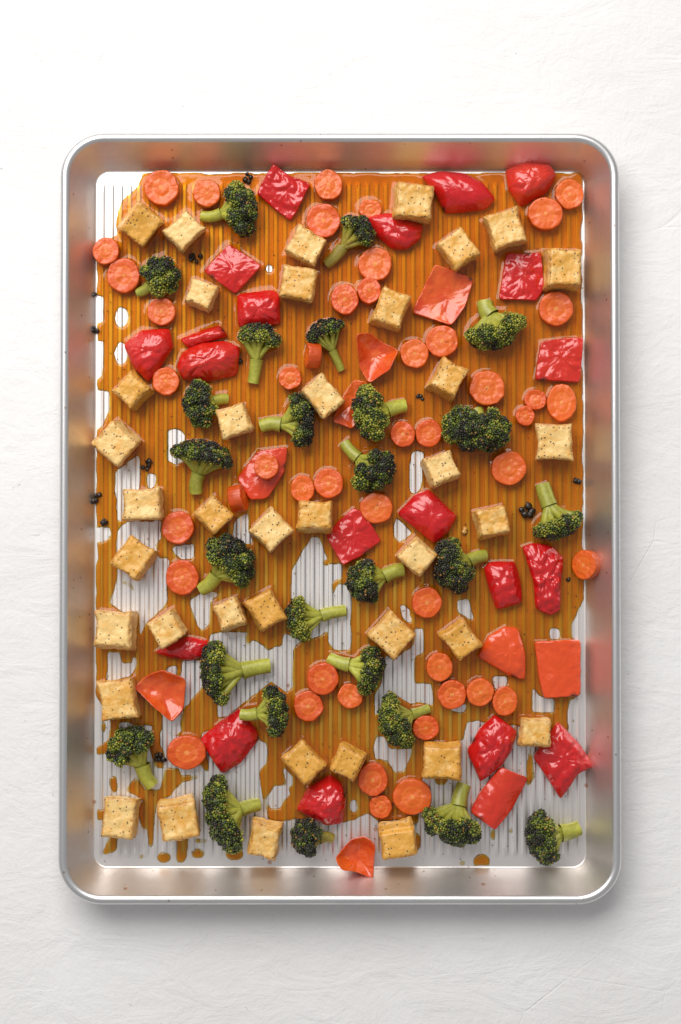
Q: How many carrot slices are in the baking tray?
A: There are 47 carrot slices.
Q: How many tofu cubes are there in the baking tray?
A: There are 39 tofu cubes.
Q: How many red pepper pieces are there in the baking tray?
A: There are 29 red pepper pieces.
